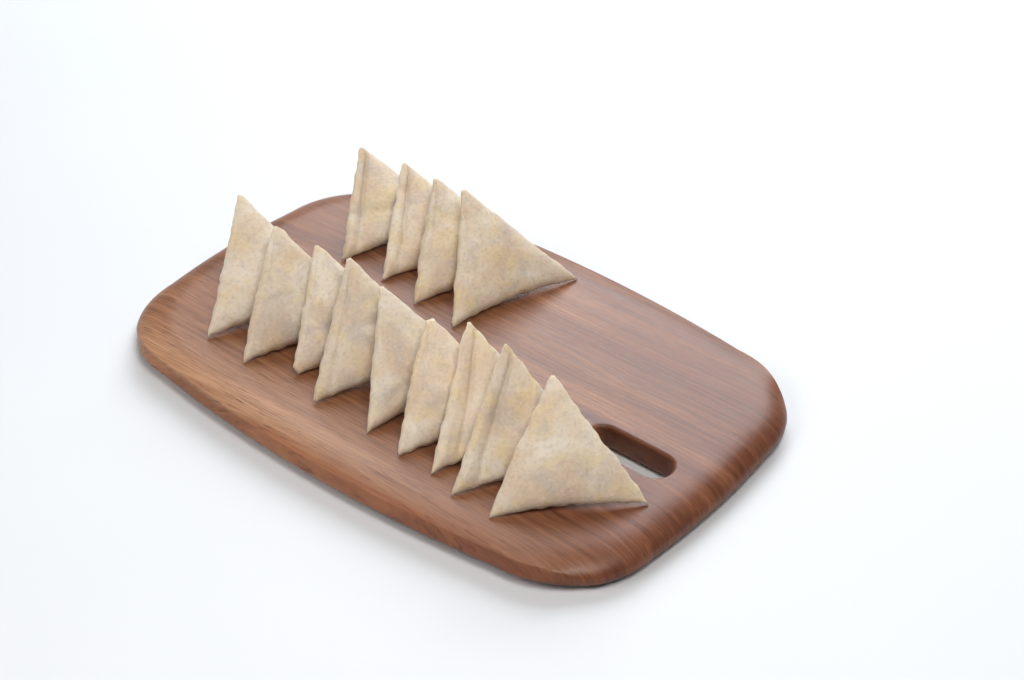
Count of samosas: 13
